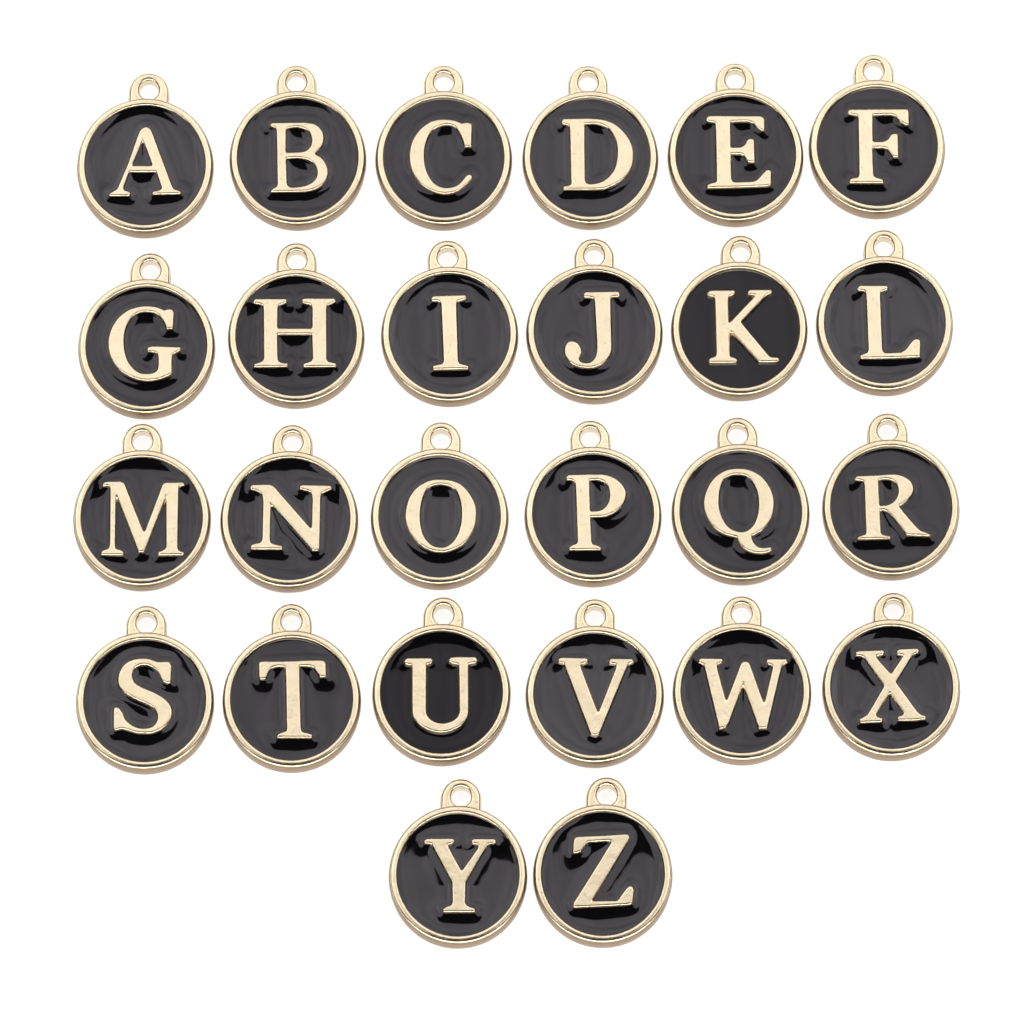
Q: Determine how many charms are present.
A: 26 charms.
